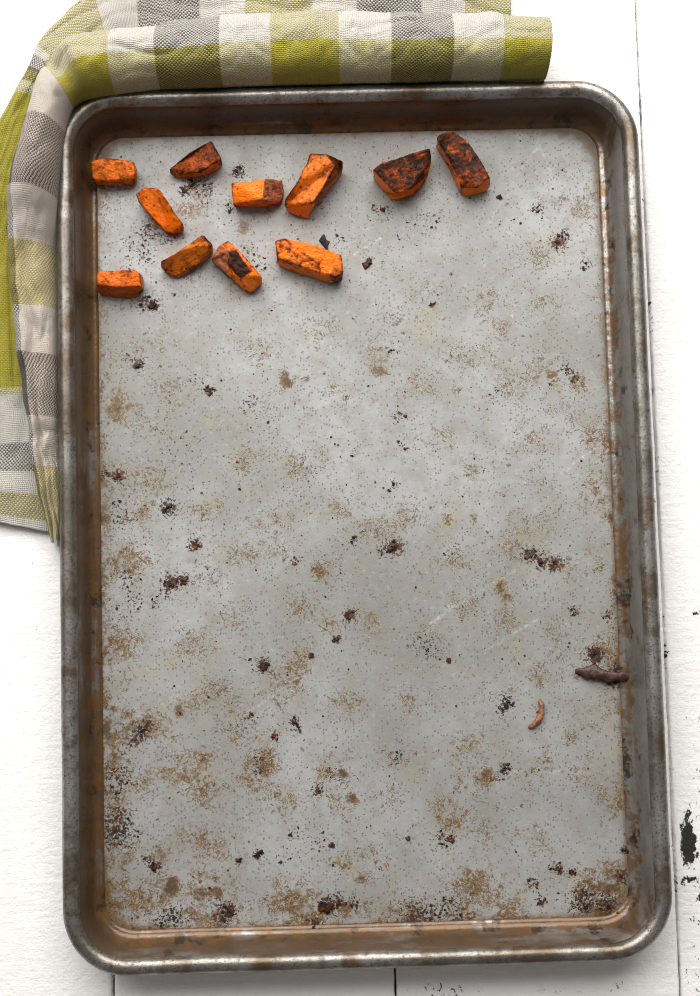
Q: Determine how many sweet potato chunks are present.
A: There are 11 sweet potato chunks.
